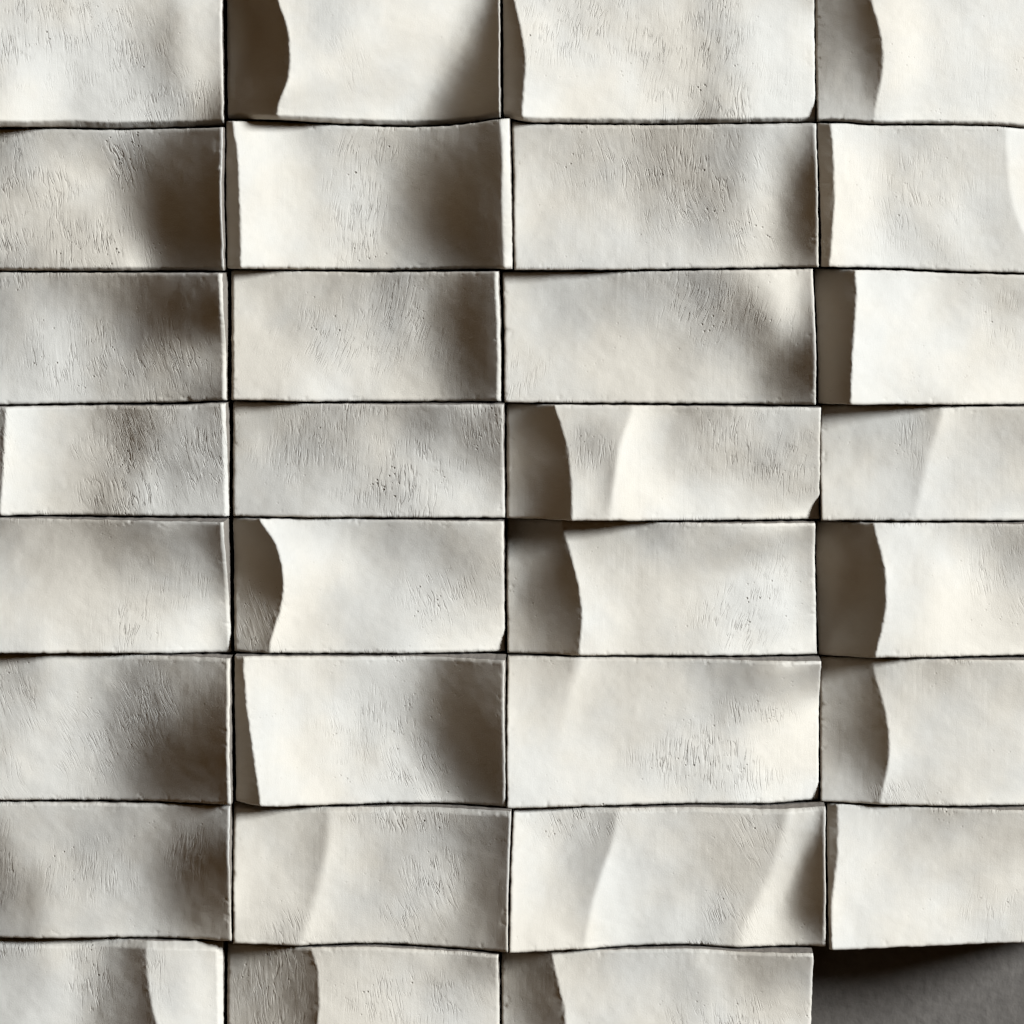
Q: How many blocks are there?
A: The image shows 31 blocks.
